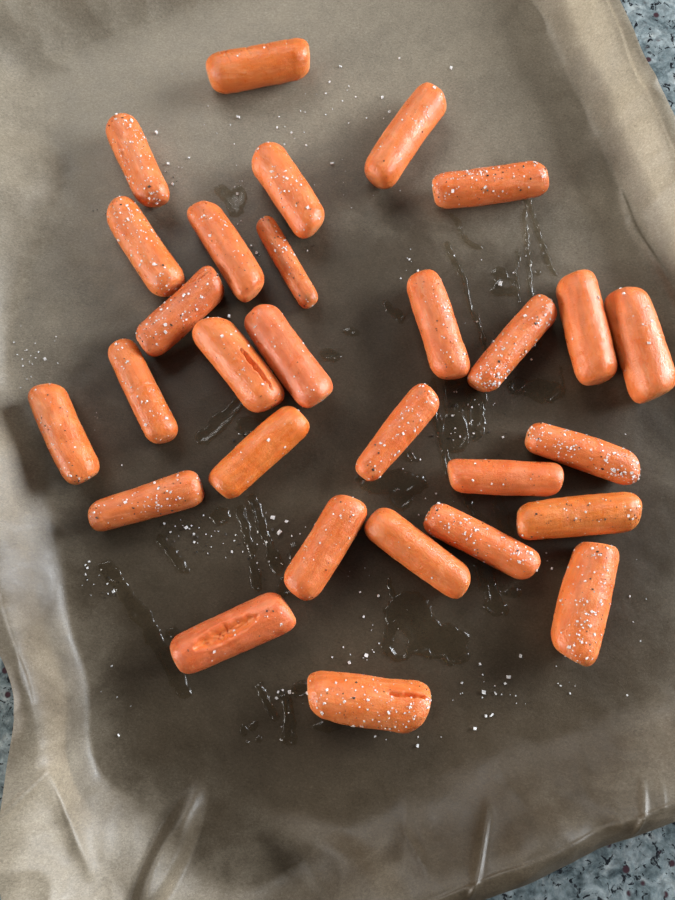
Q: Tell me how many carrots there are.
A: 29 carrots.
